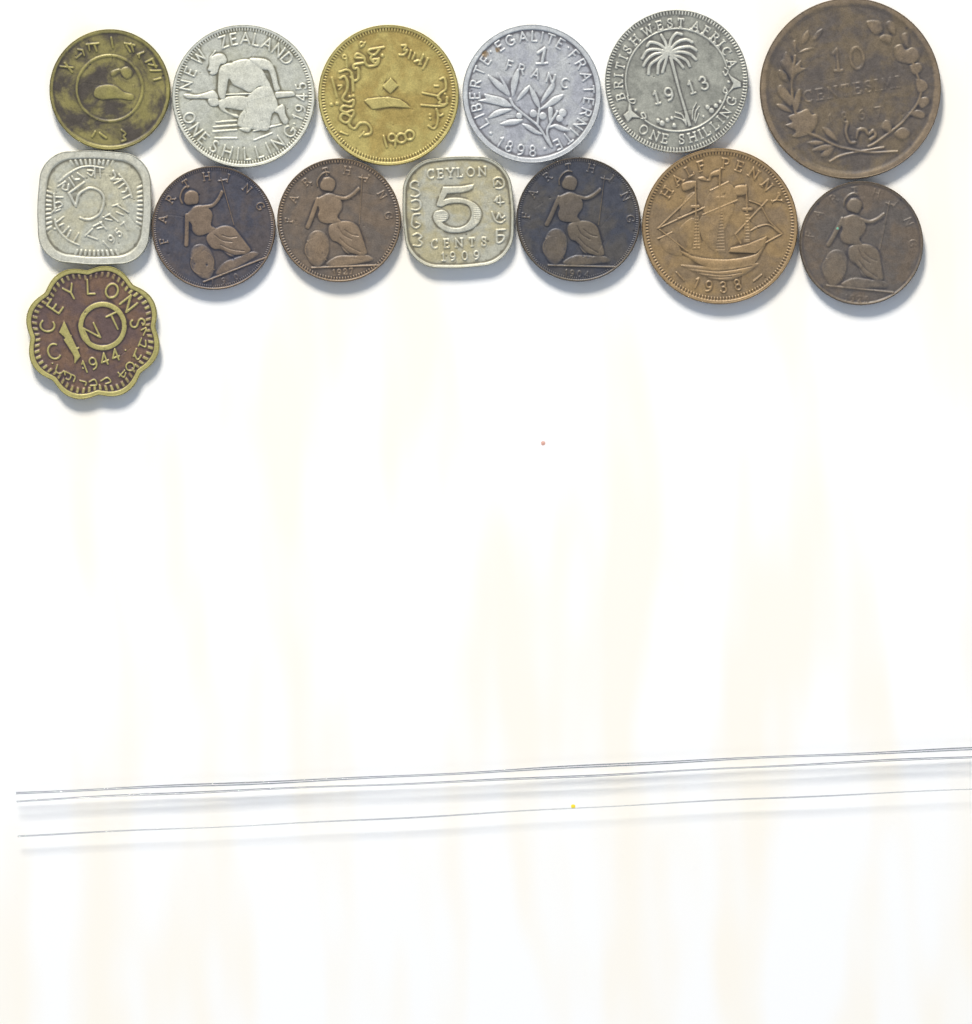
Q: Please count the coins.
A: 14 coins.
